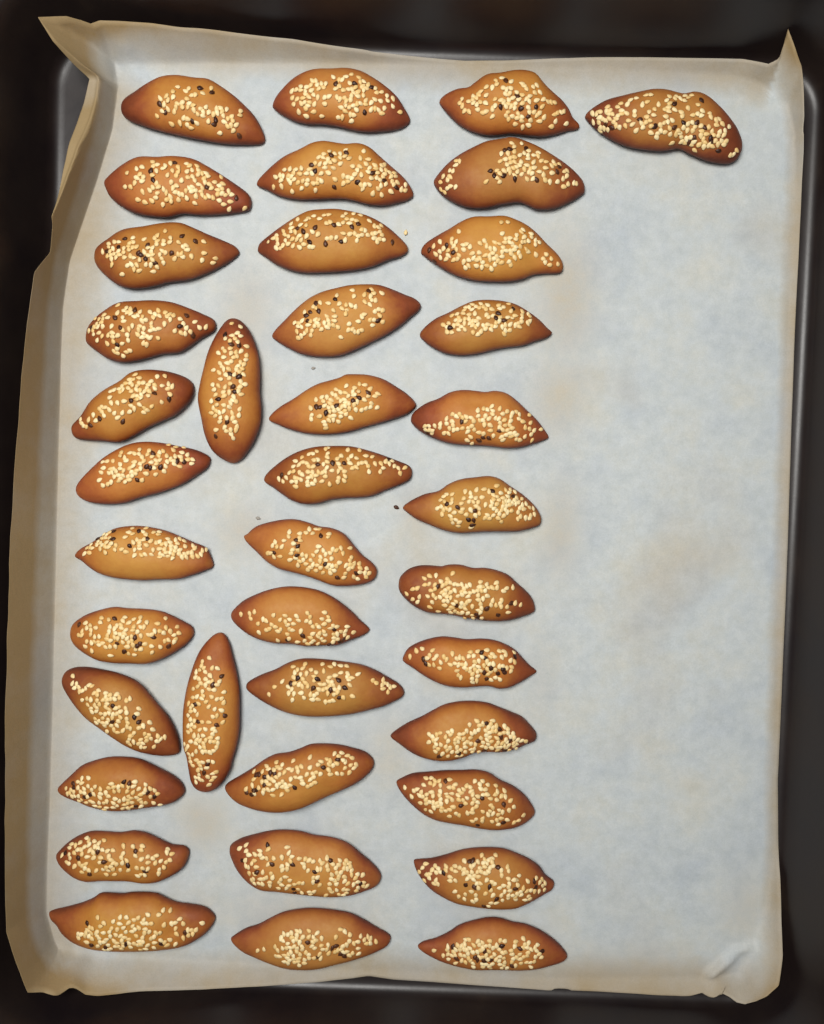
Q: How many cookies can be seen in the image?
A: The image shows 39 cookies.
